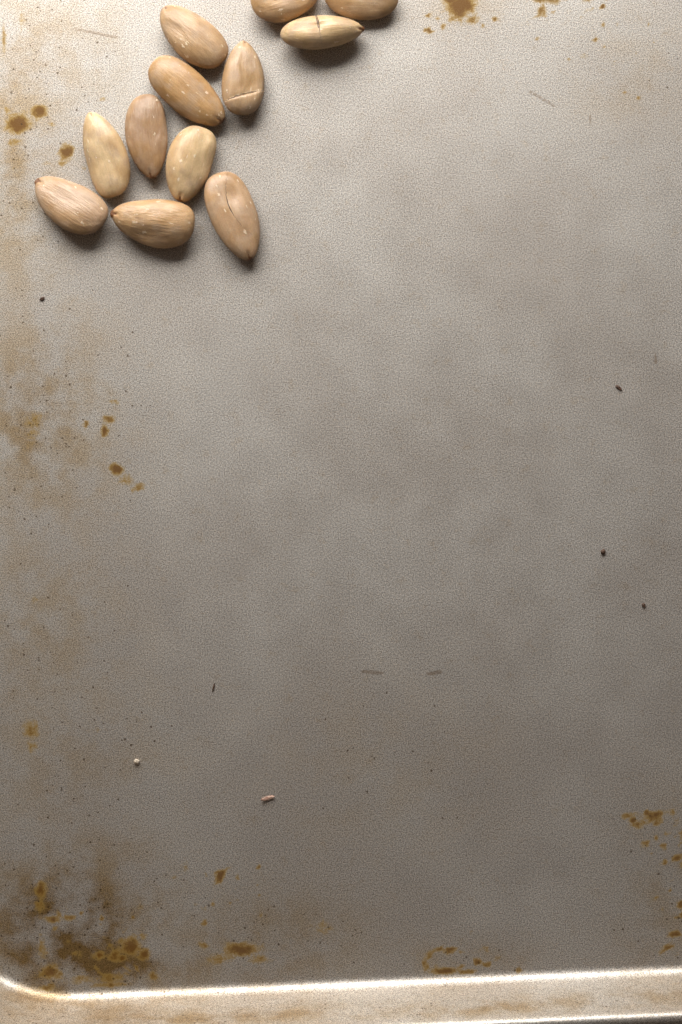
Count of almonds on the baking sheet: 12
